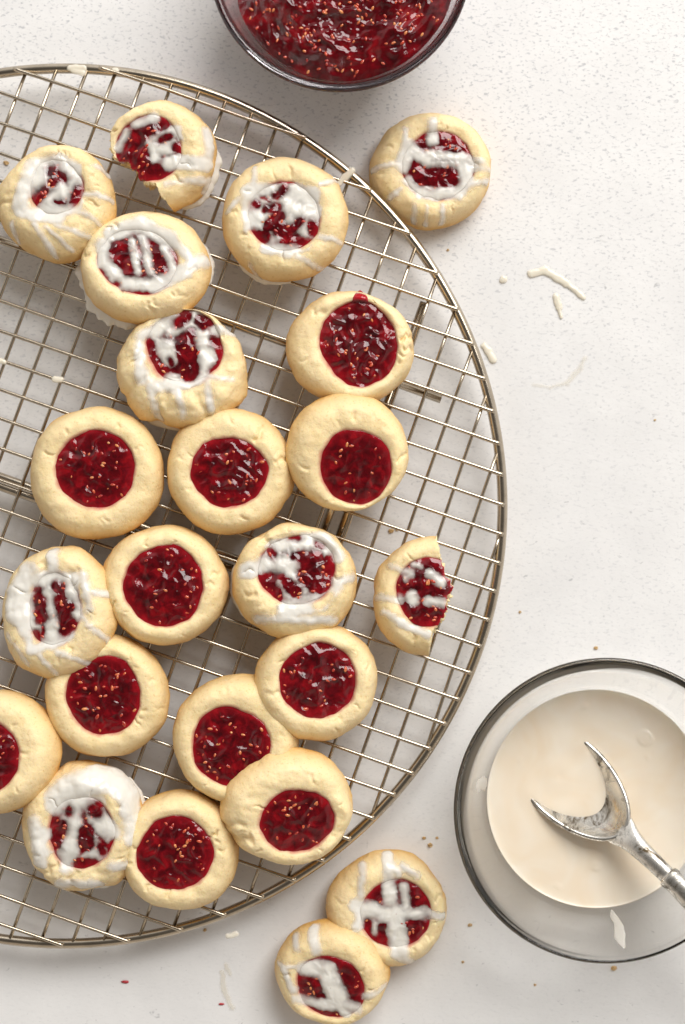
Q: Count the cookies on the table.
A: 23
